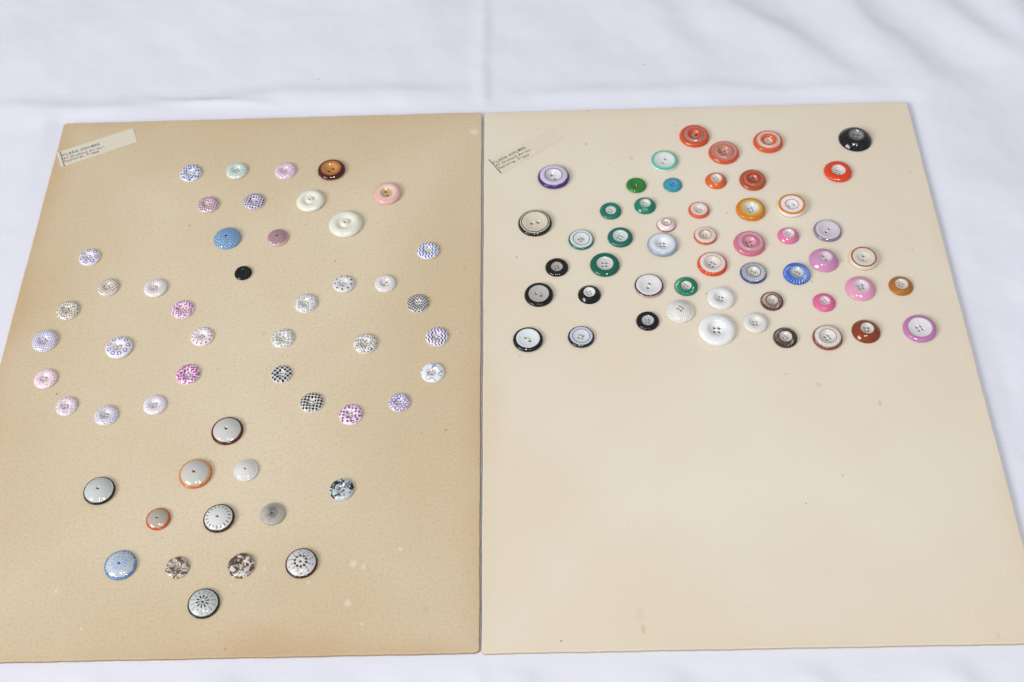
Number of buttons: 102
